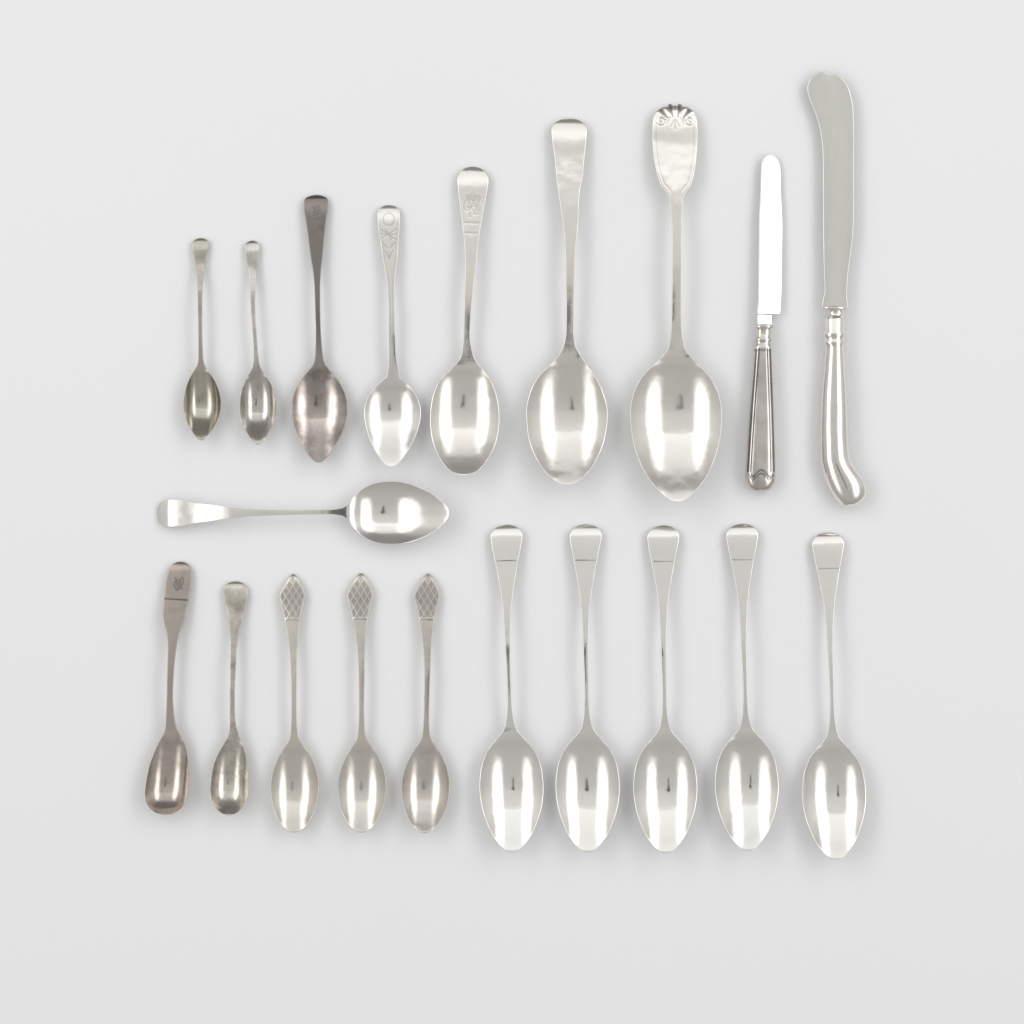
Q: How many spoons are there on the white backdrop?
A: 18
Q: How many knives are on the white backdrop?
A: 2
